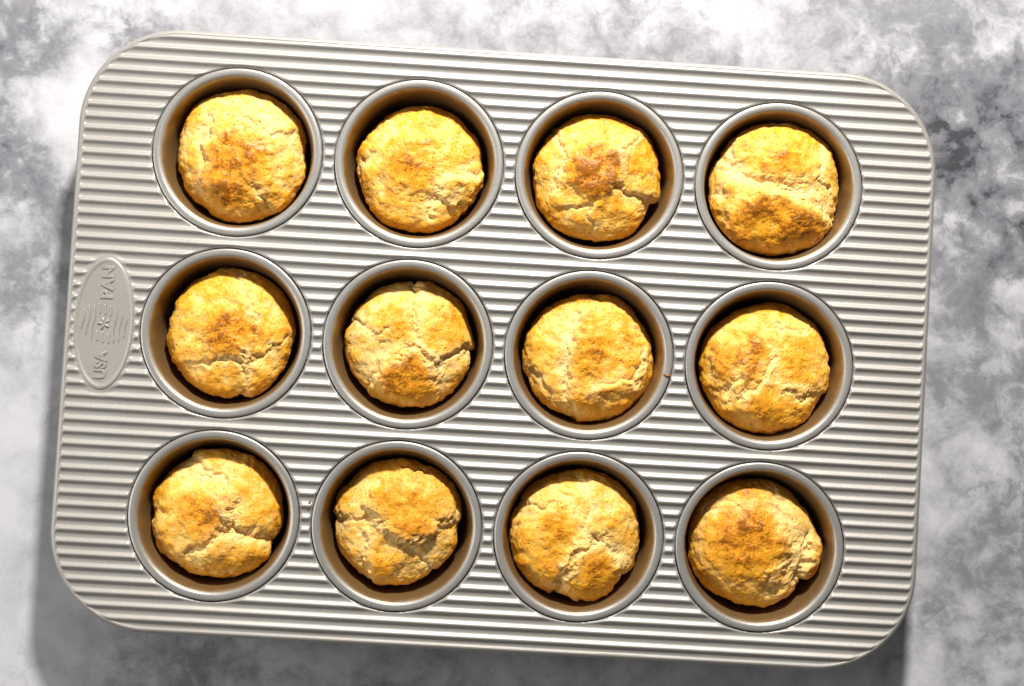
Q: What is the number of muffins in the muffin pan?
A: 12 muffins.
